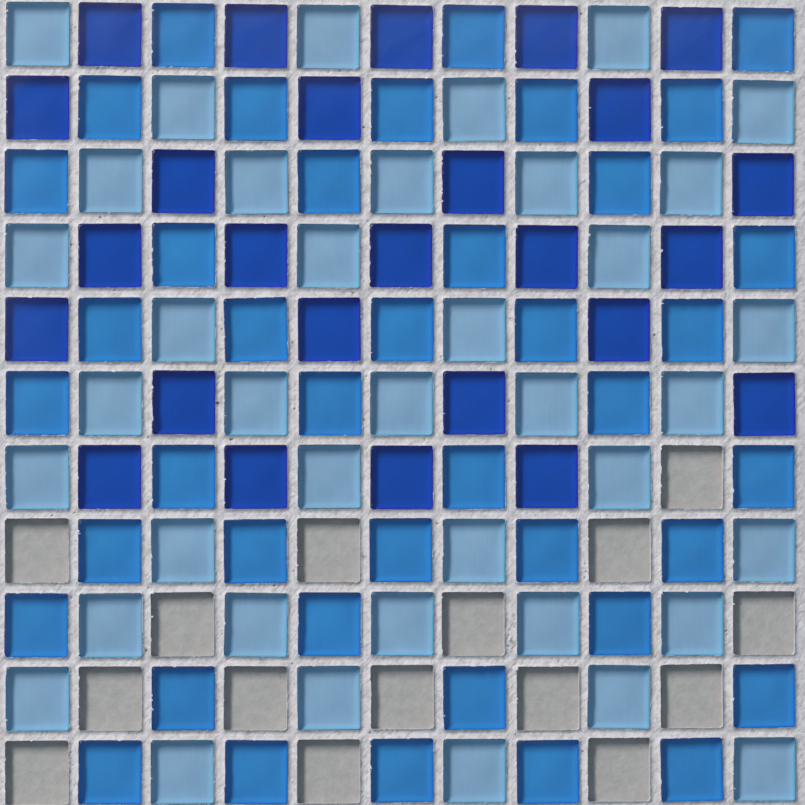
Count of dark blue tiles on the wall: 26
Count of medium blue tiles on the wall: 41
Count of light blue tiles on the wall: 39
